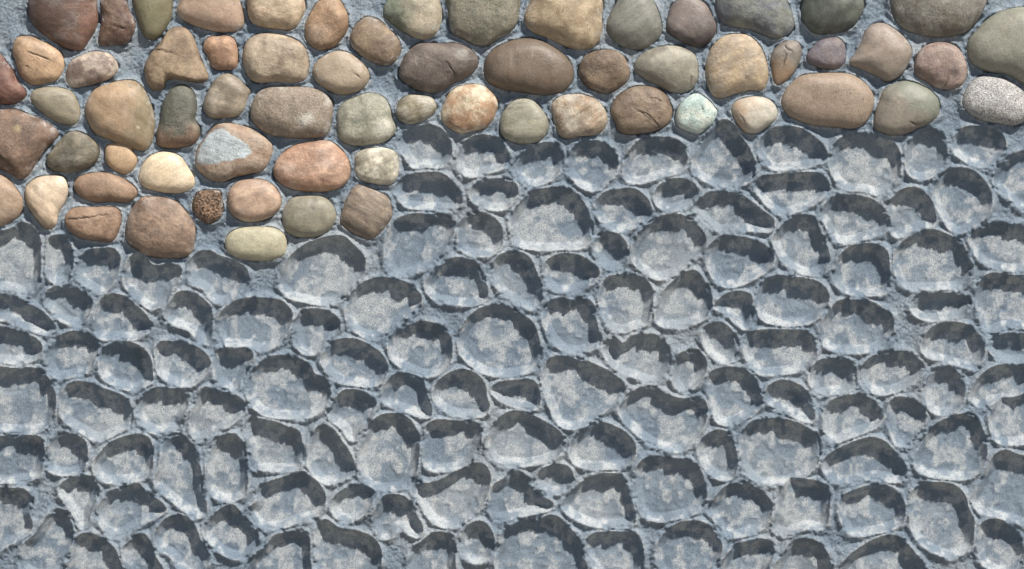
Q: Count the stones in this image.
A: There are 65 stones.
